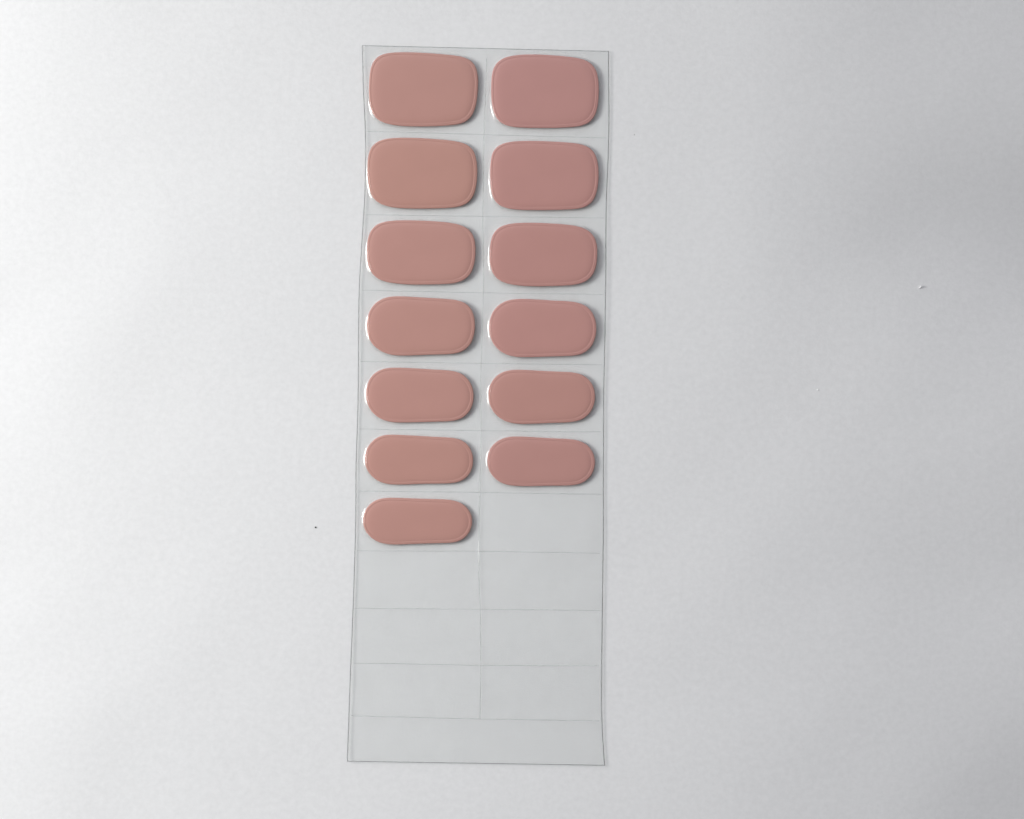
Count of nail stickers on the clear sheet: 13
